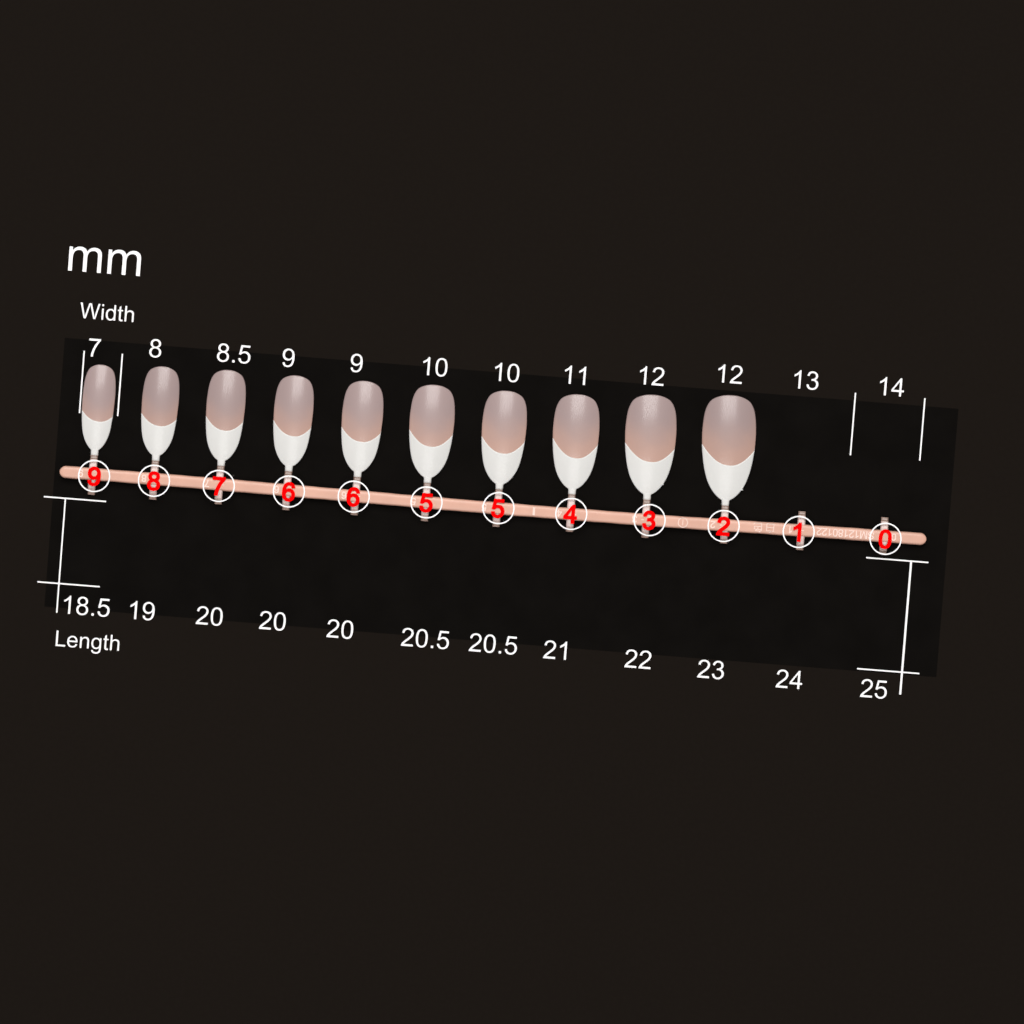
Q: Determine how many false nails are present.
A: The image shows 10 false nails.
